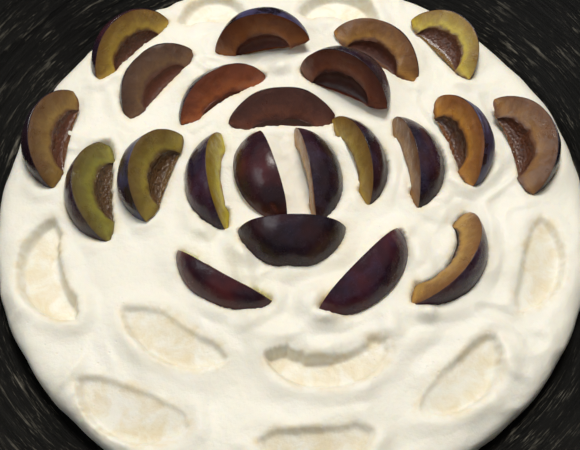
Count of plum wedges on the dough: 22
